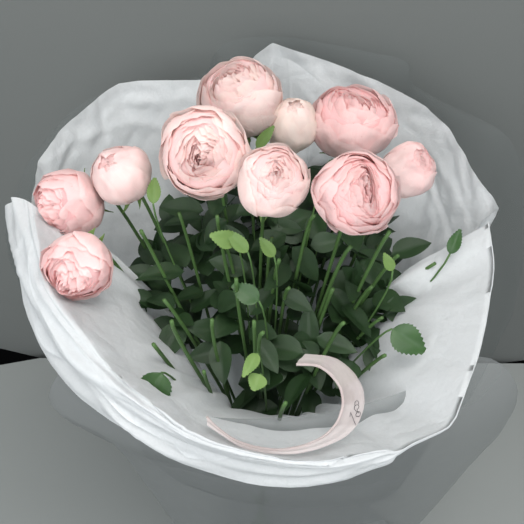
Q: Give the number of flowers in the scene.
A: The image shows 10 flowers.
